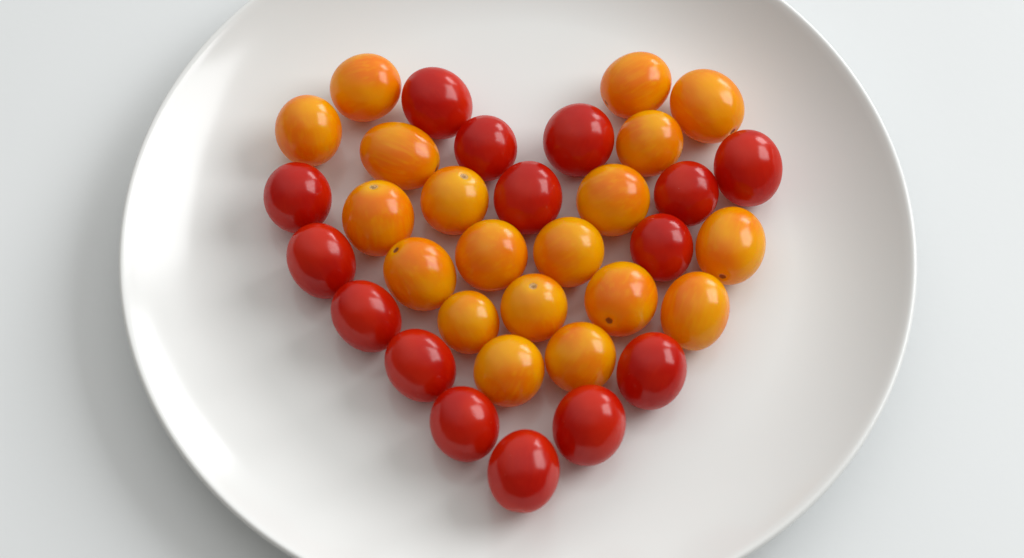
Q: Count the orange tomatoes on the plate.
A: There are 19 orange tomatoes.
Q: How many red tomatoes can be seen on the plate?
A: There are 15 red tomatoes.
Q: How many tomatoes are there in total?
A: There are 34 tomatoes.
